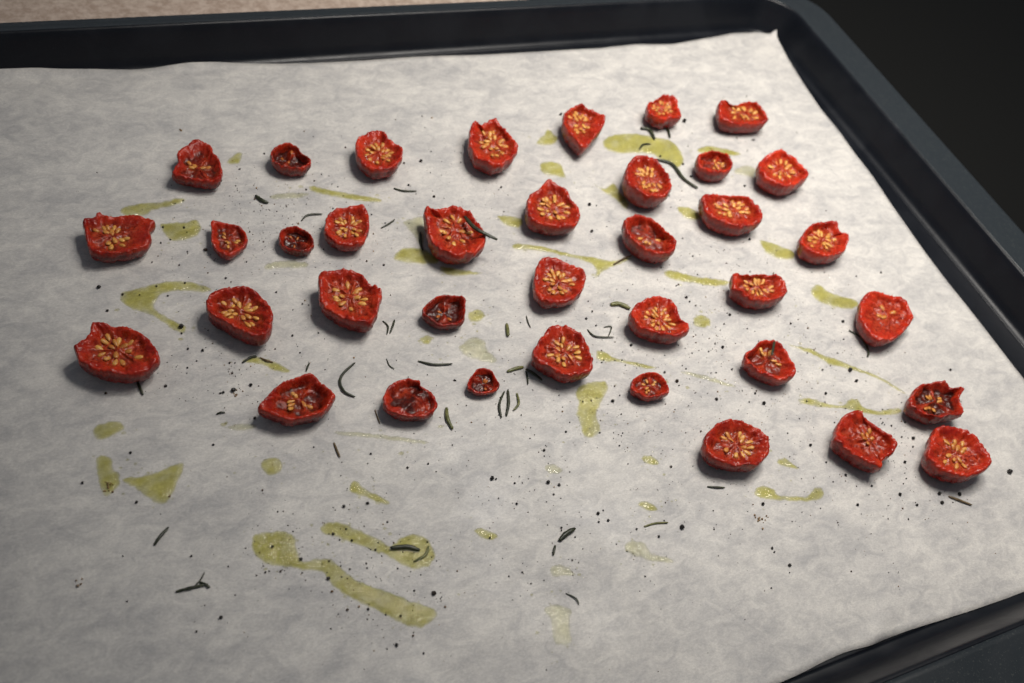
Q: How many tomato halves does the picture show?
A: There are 37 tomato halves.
